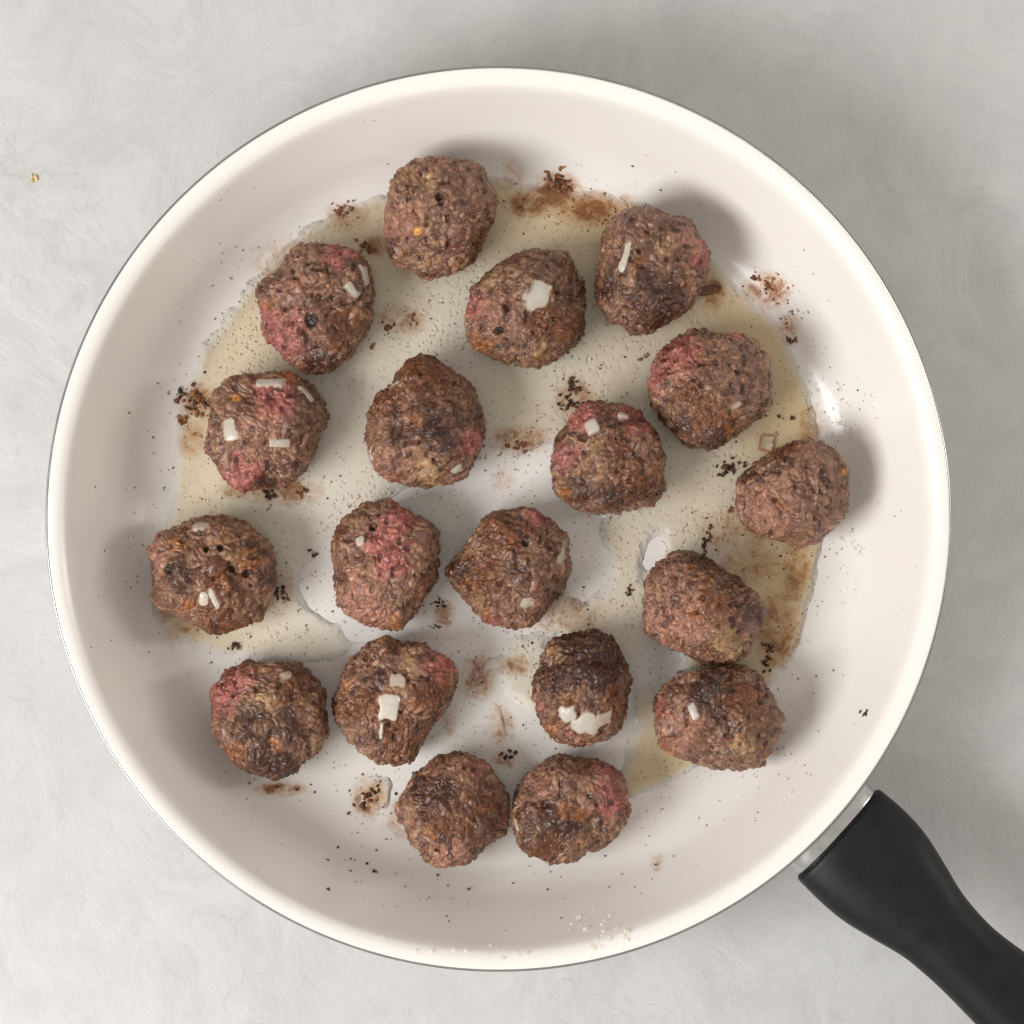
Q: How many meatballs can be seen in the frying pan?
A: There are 19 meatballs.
